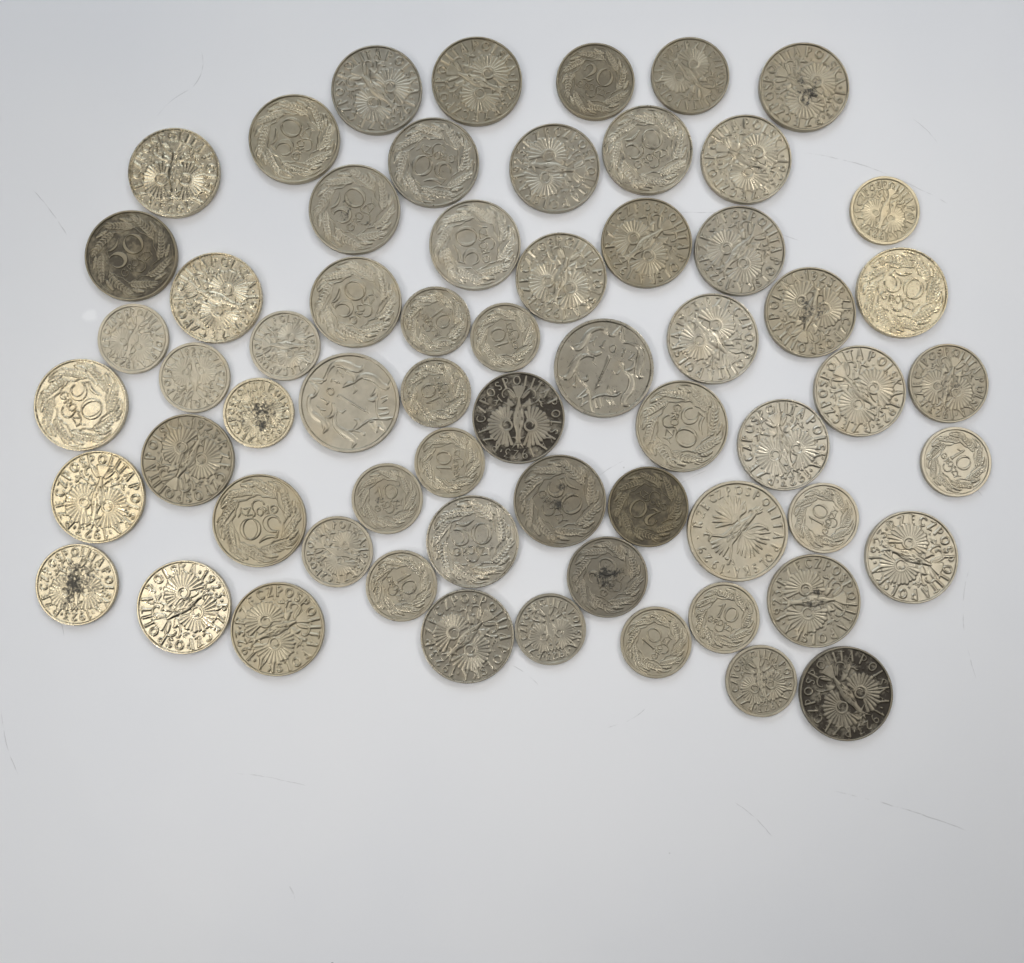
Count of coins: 63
